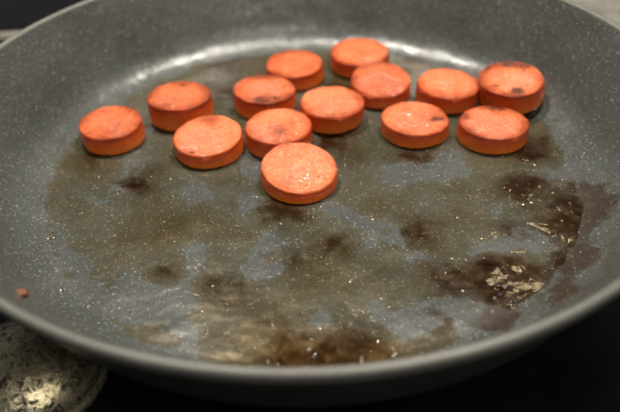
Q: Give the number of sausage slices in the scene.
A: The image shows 14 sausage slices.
